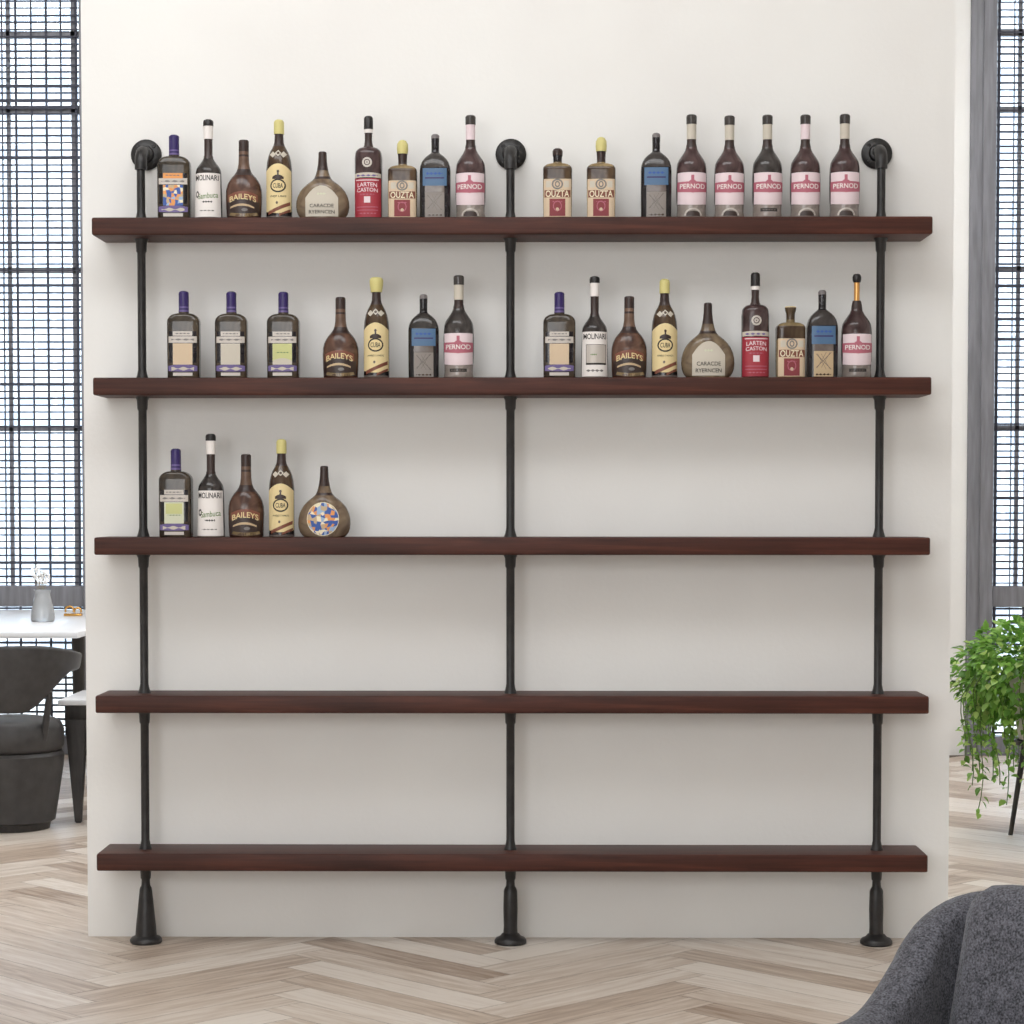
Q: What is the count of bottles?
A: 38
